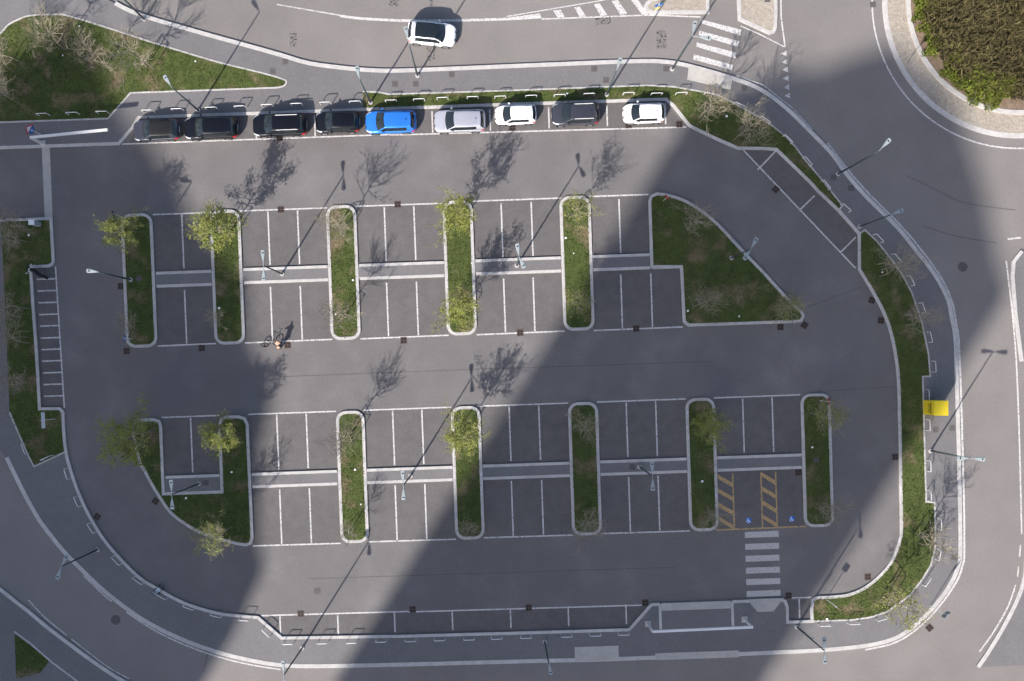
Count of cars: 10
